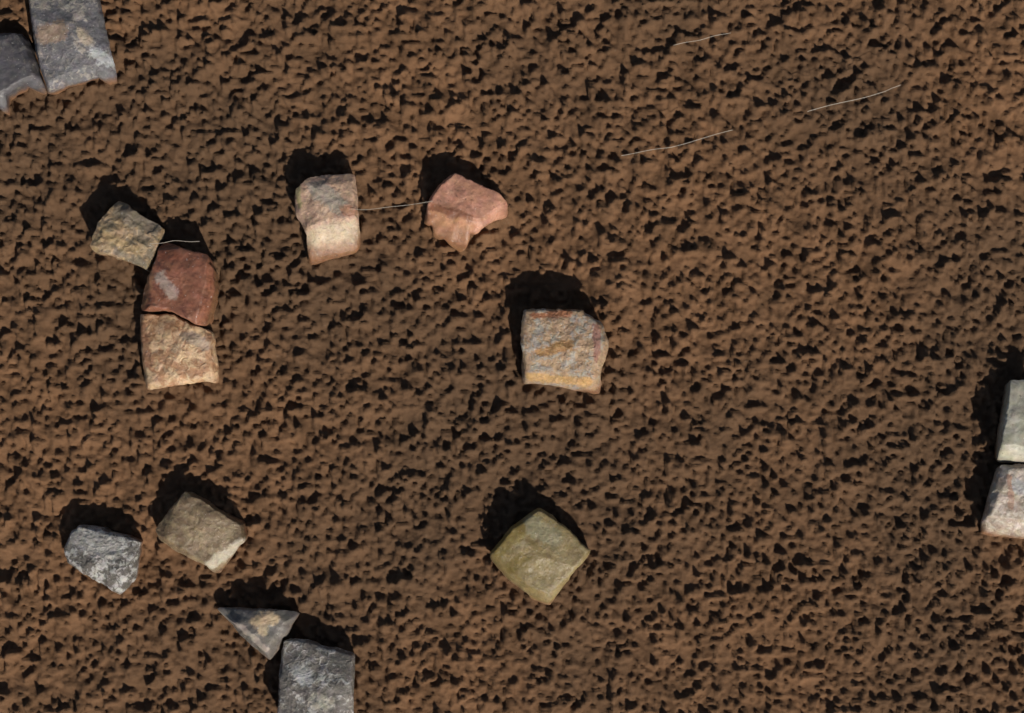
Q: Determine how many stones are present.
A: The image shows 15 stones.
